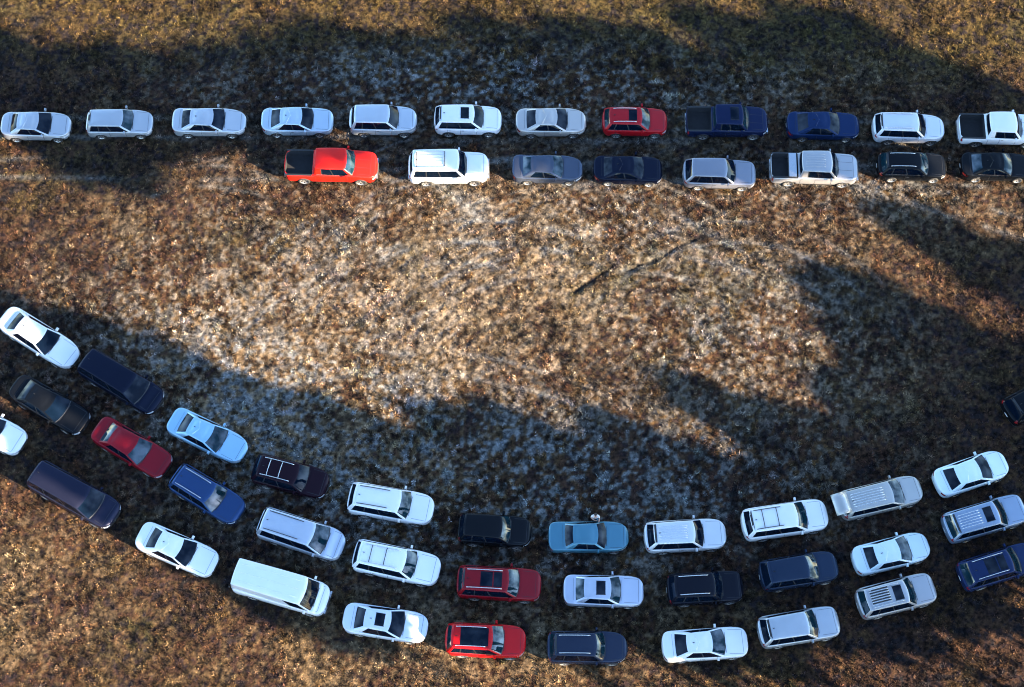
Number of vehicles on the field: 54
